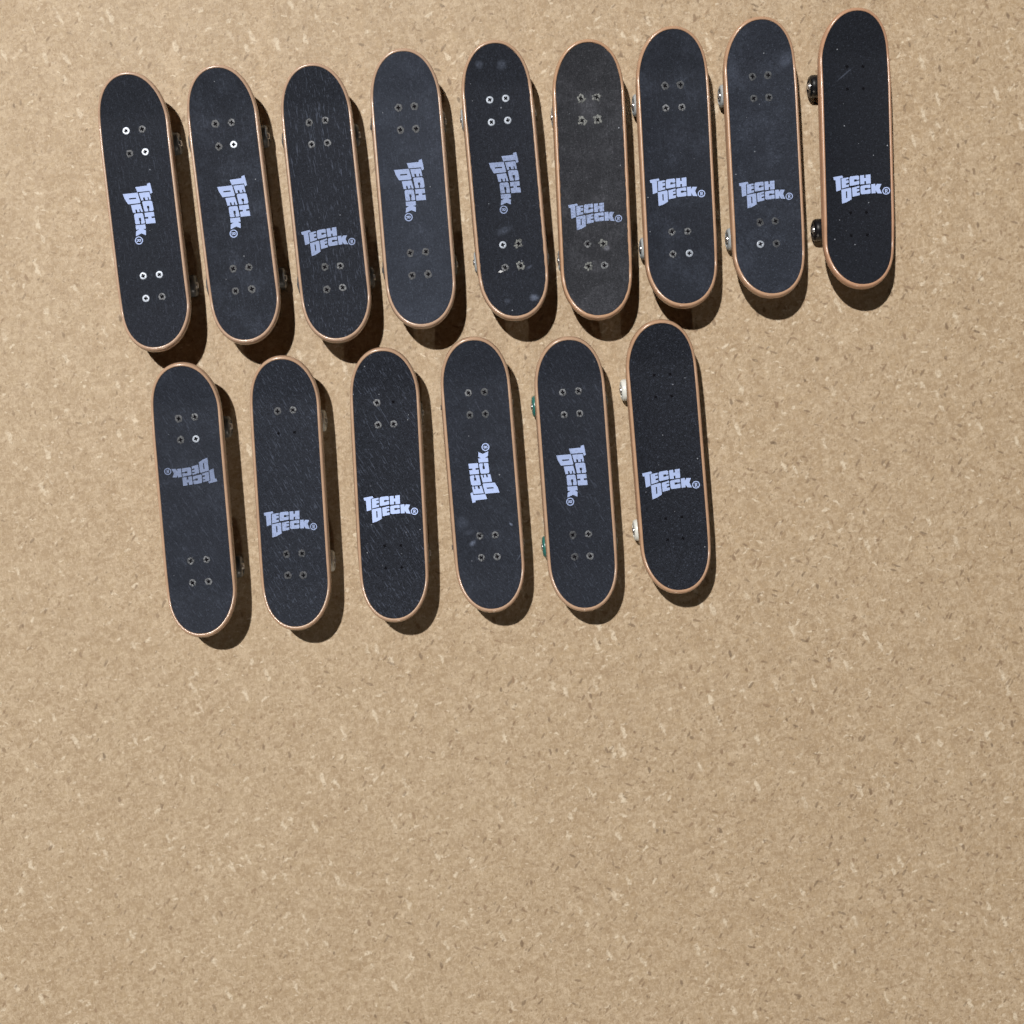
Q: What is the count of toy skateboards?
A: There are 15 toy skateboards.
